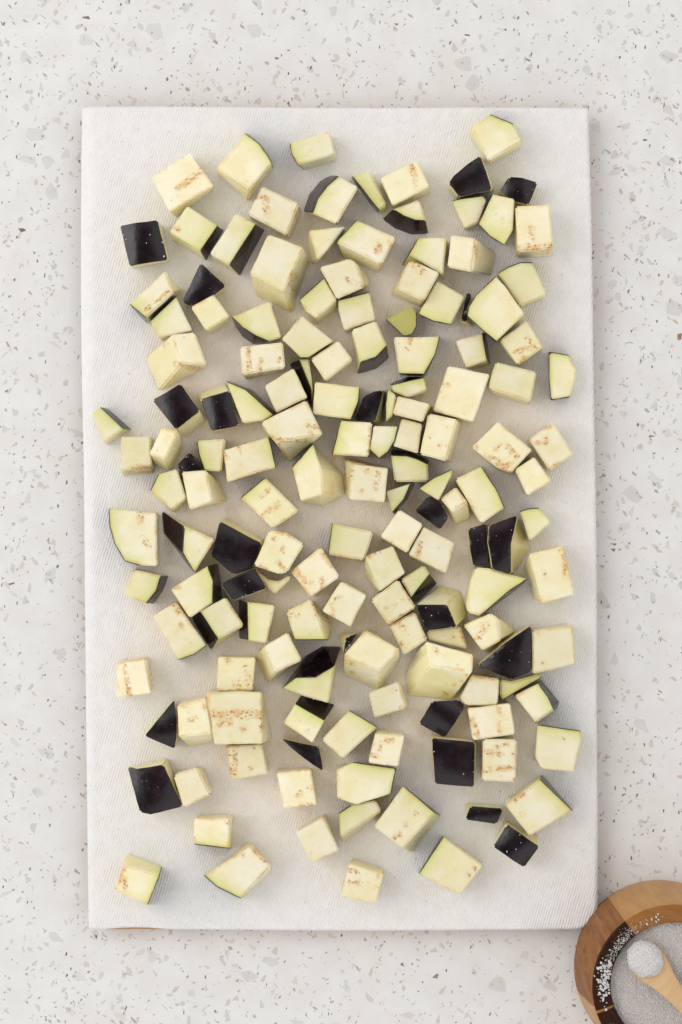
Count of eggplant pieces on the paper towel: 152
